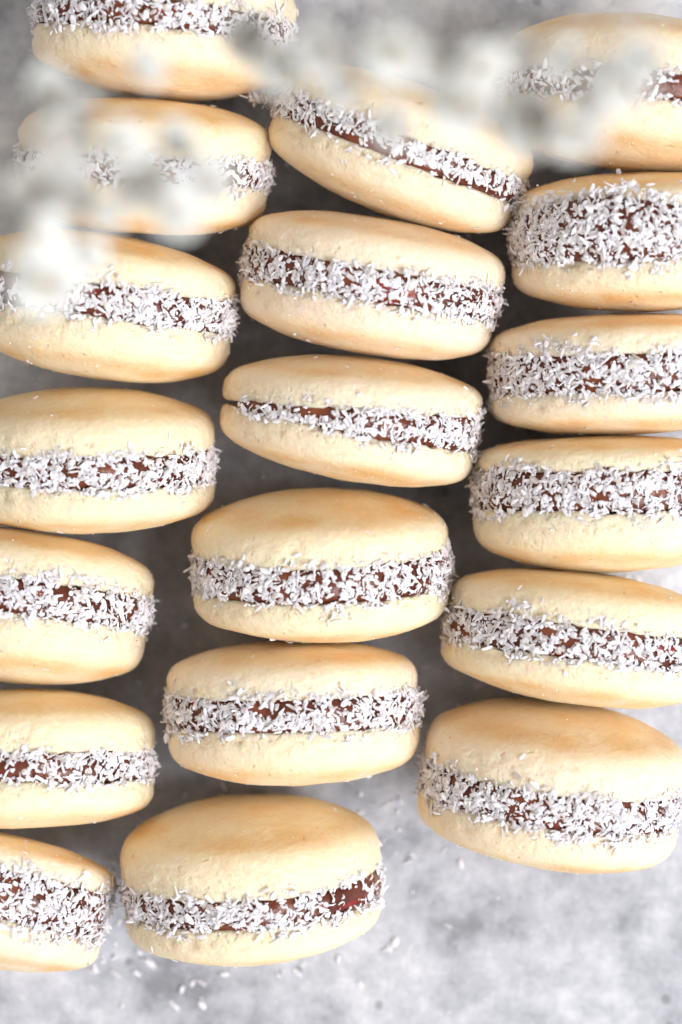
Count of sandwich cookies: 19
